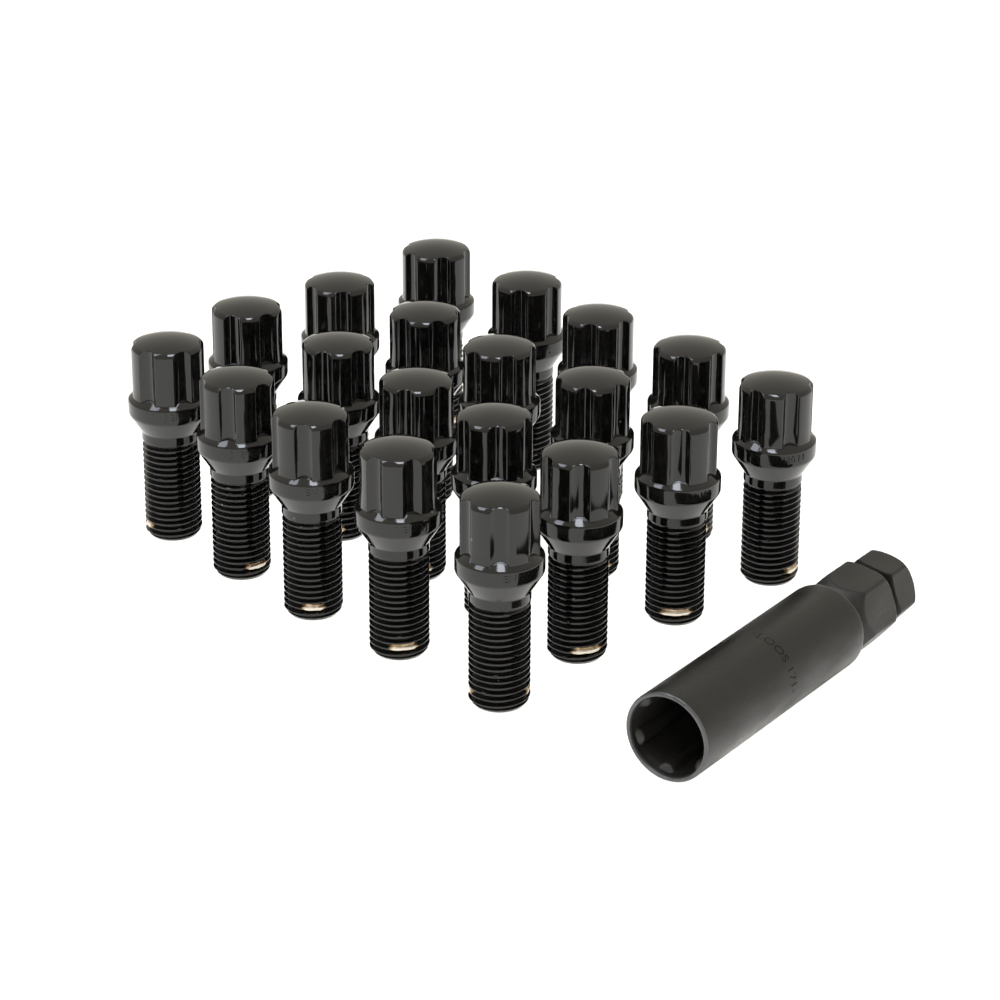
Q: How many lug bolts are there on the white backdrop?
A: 20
